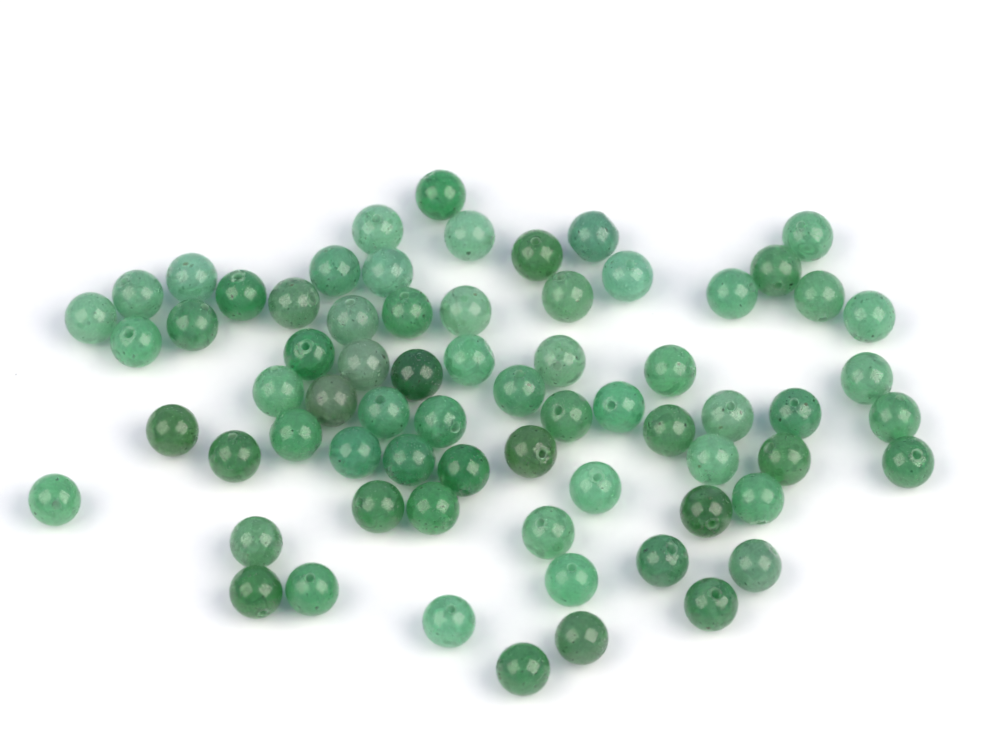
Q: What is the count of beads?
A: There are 69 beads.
